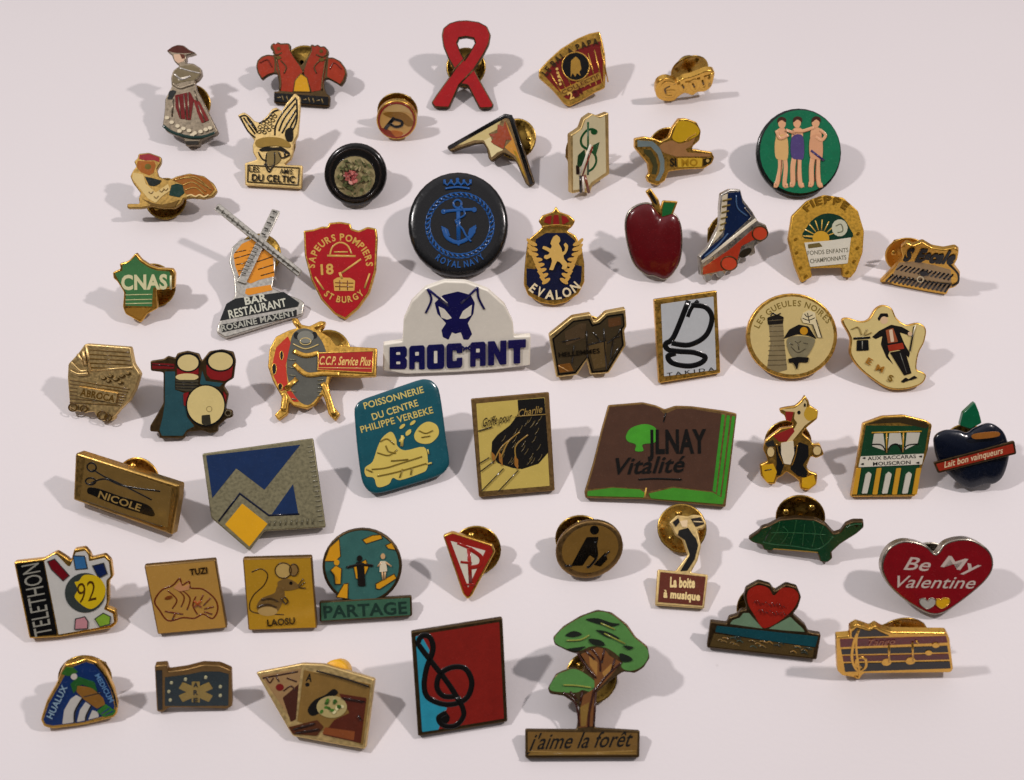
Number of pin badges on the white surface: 54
